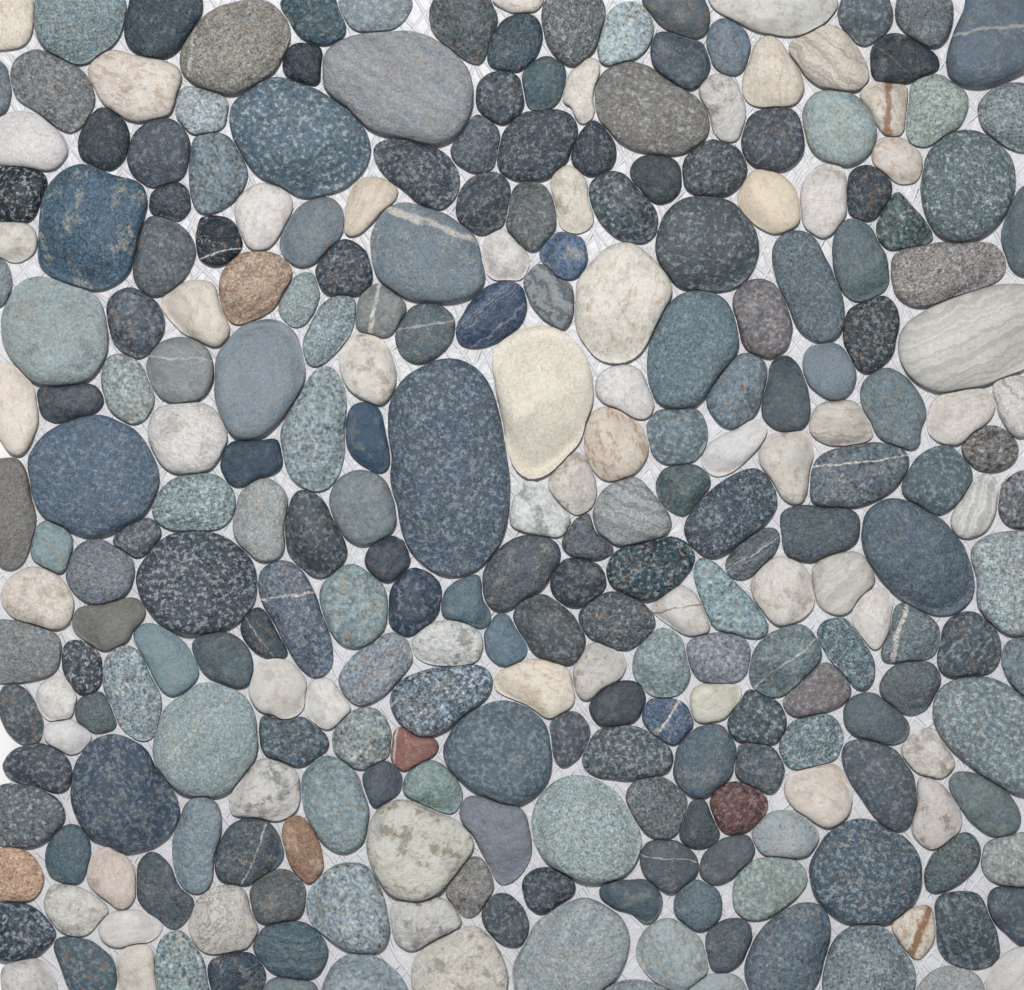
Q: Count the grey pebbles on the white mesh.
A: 198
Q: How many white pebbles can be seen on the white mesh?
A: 63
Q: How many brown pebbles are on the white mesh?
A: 5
